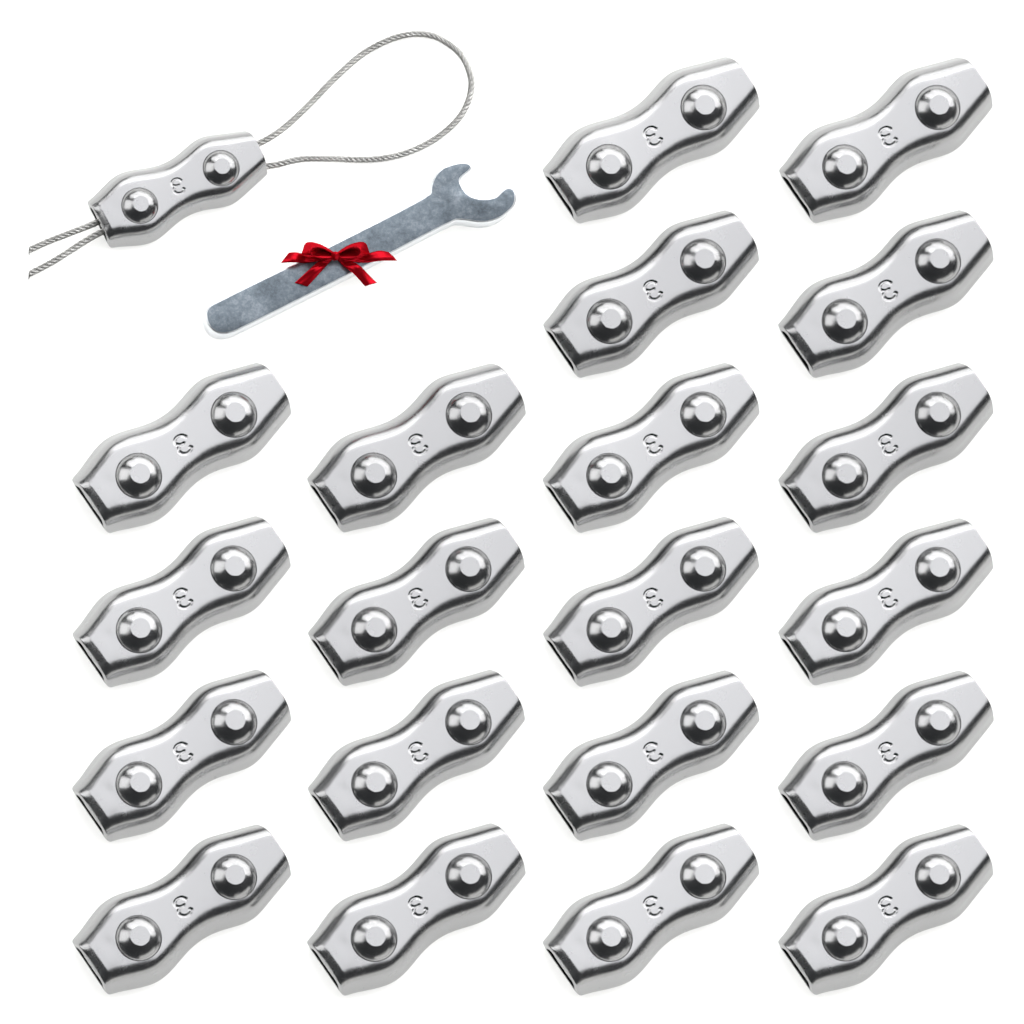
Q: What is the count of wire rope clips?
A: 21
